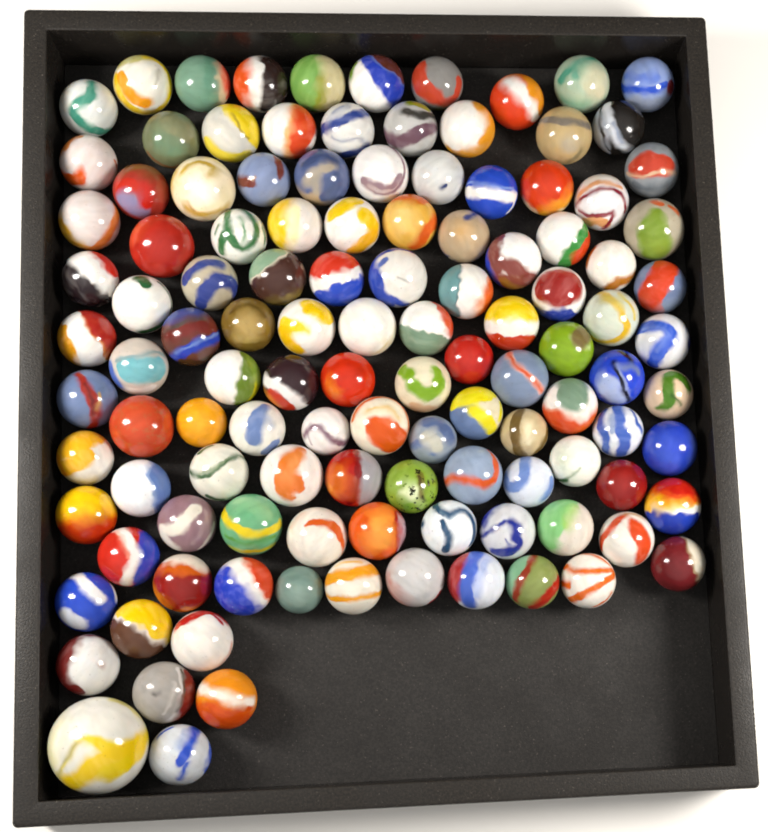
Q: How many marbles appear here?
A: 118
